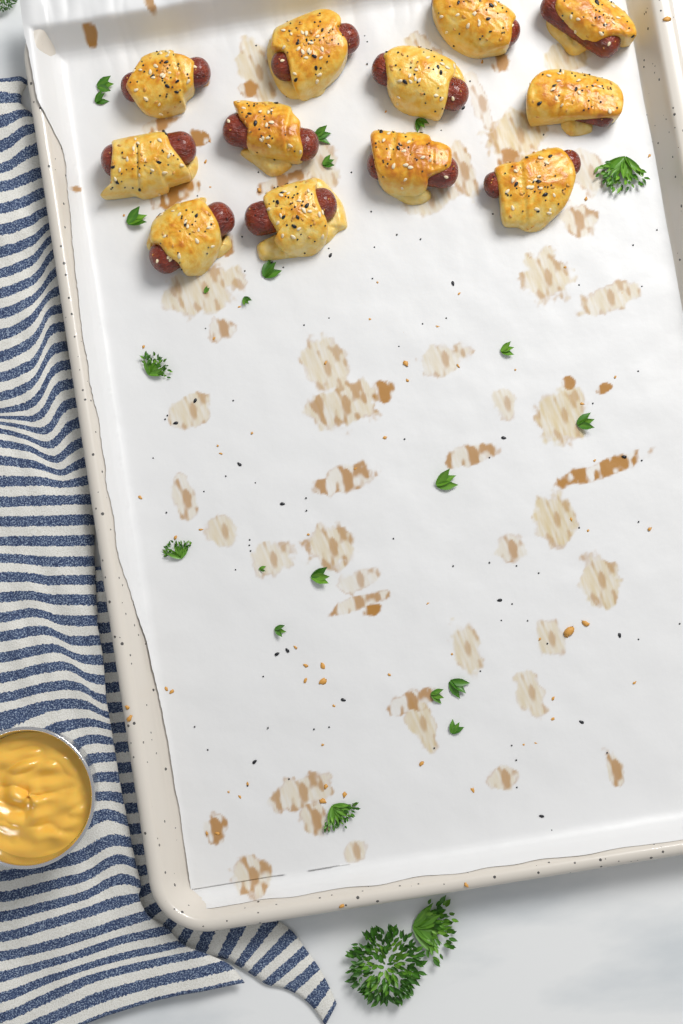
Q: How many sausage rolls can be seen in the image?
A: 12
